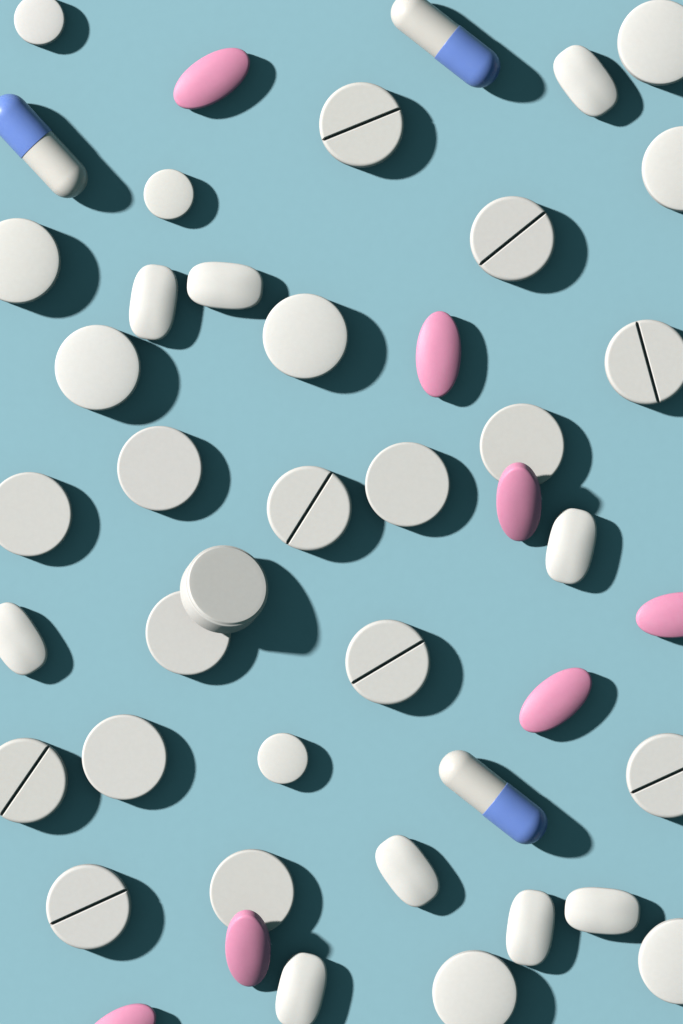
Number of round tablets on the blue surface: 26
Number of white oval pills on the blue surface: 9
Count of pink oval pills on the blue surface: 7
